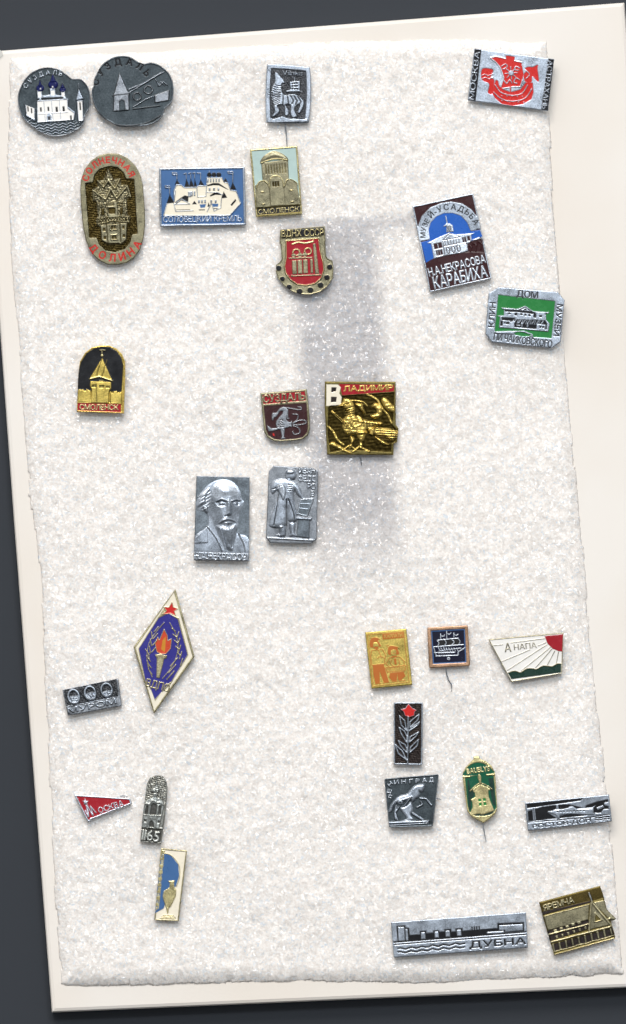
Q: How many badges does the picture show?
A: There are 29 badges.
